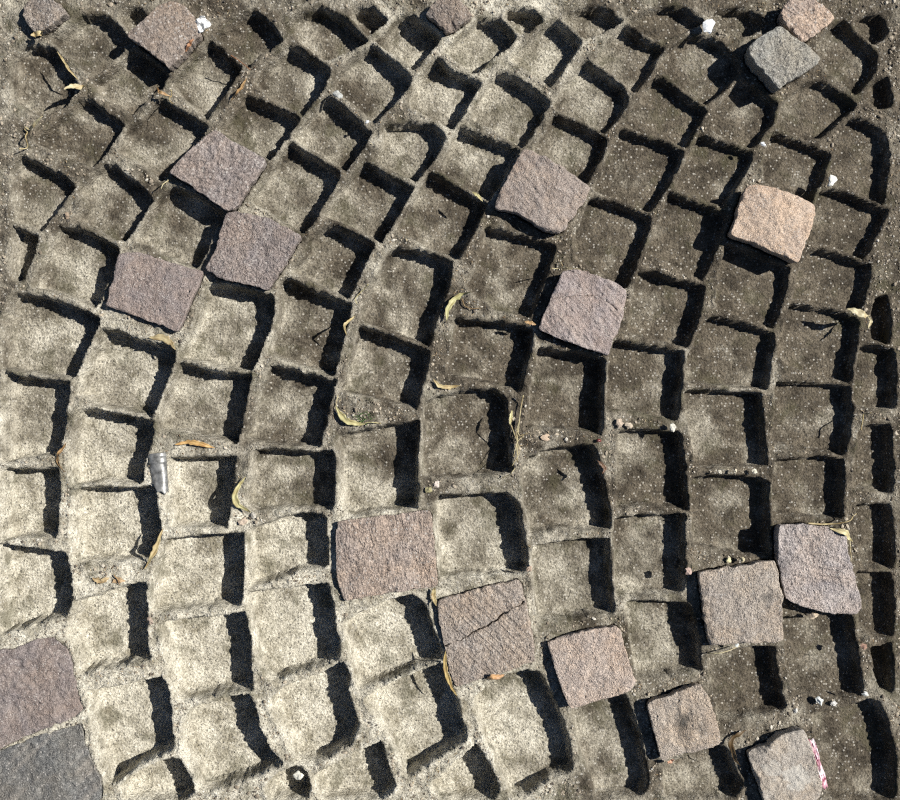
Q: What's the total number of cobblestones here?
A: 20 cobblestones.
